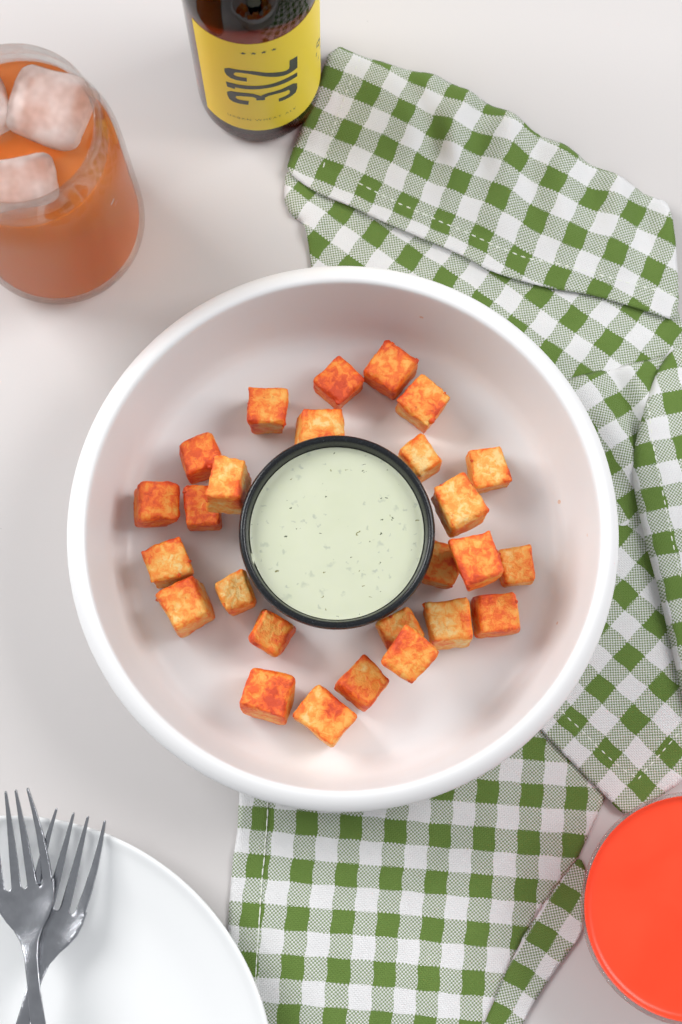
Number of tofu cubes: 26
